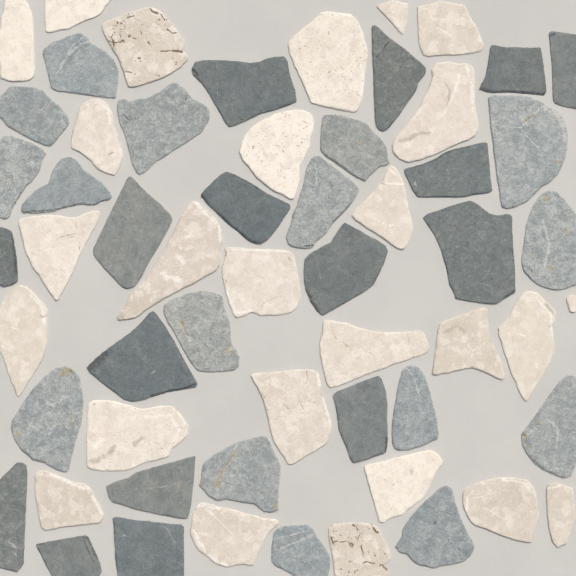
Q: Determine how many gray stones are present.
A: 32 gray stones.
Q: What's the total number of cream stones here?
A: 26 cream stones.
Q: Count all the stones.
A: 58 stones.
